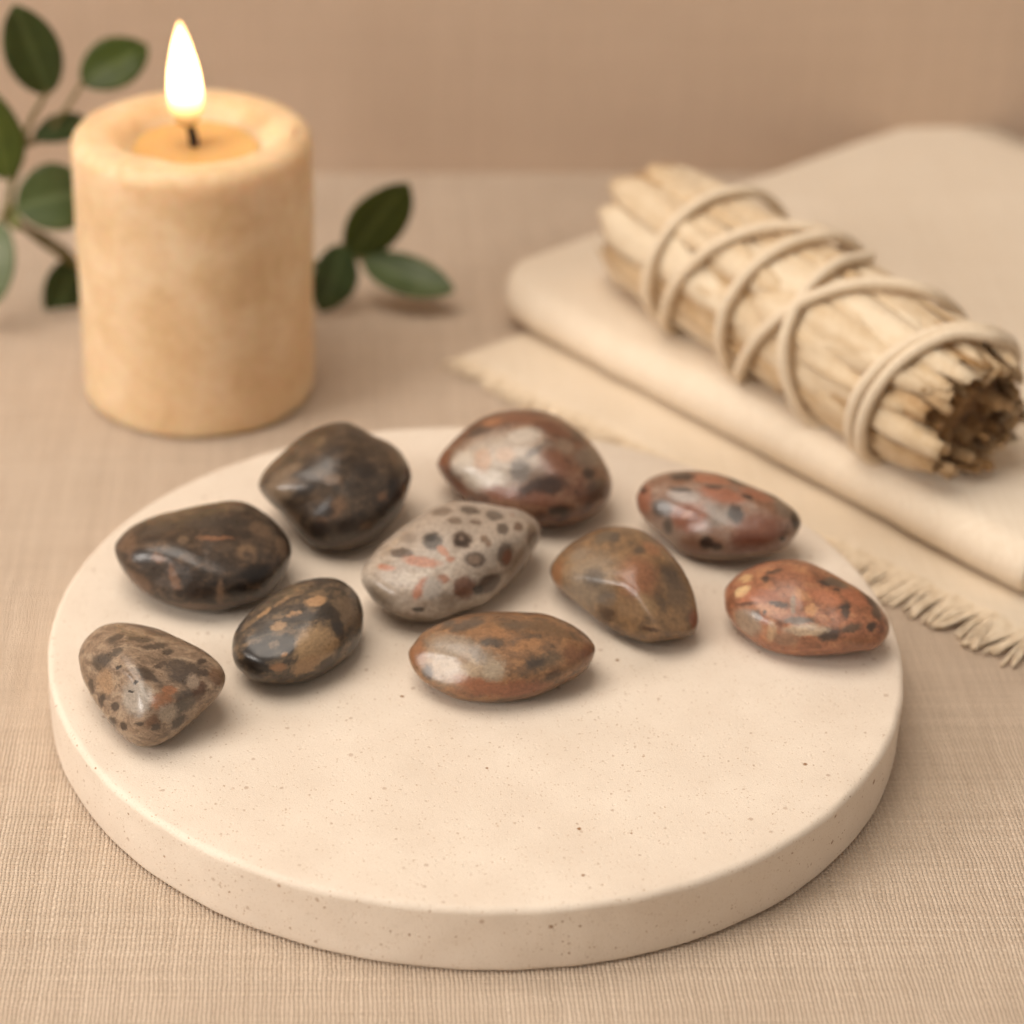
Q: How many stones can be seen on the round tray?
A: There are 10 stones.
